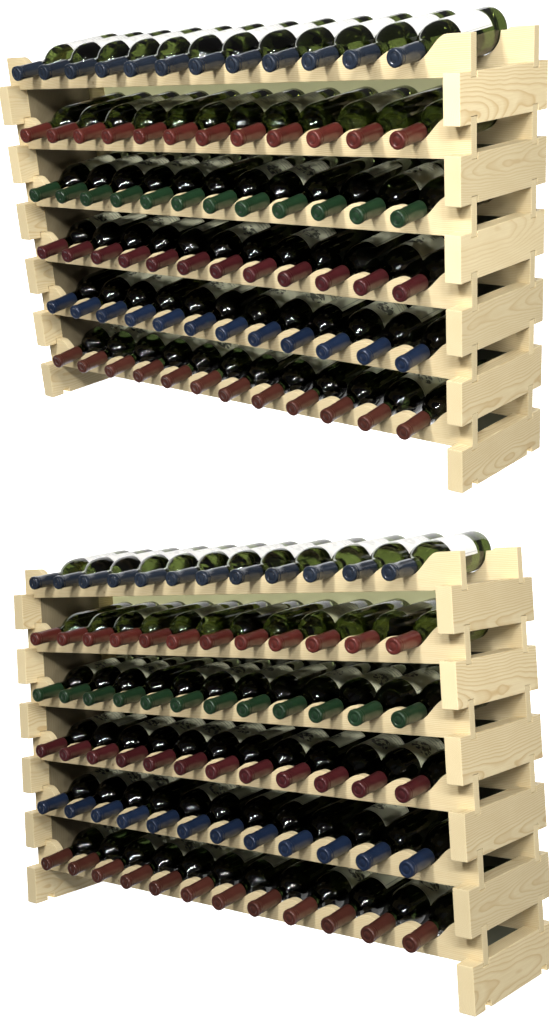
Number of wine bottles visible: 144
